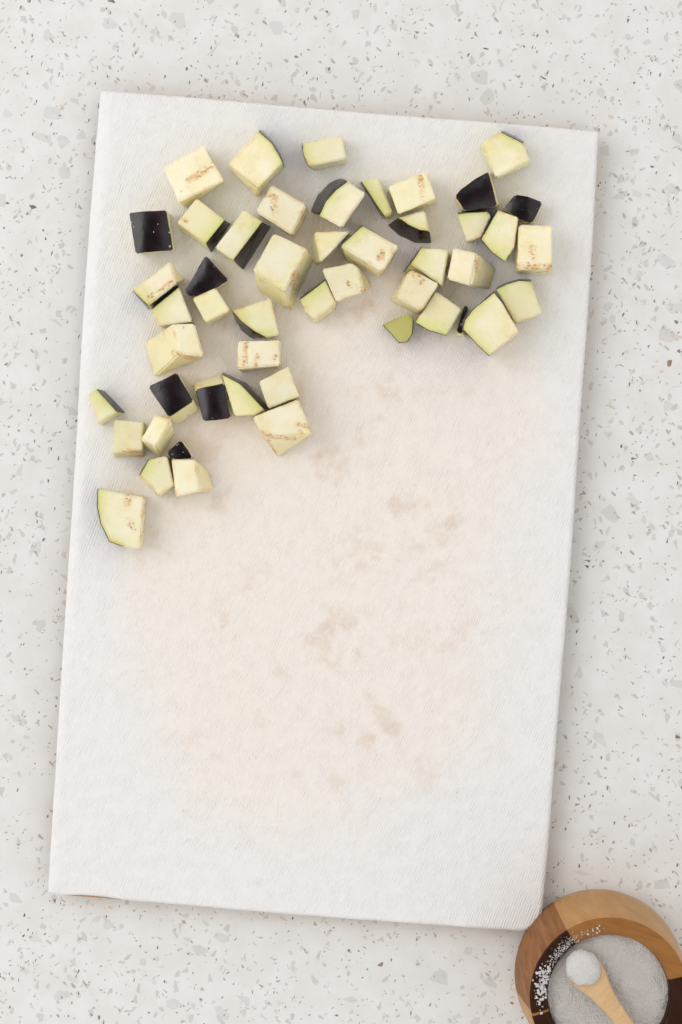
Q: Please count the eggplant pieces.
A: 49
